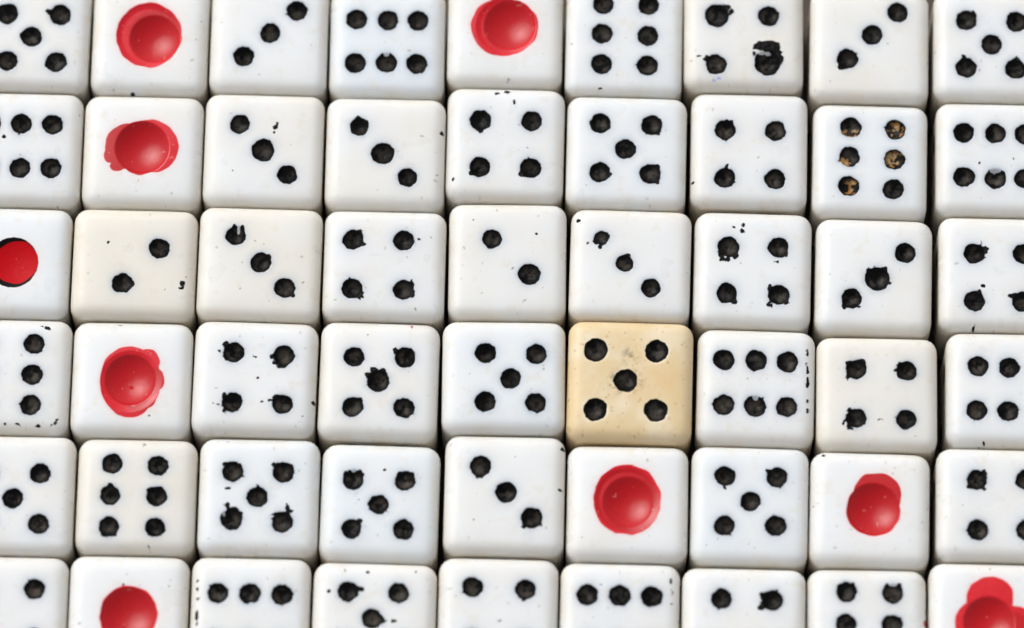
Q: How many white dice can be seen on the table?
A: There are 53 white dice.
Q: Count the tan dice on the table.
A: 1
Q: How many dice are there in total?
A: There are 54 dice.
